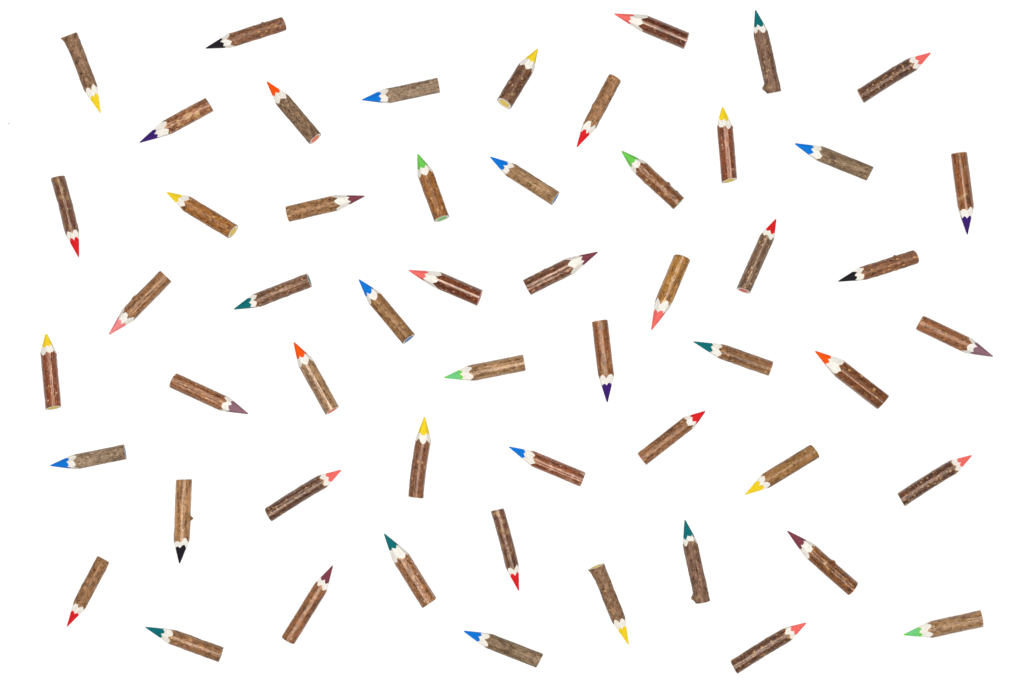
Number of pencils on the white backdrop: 54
